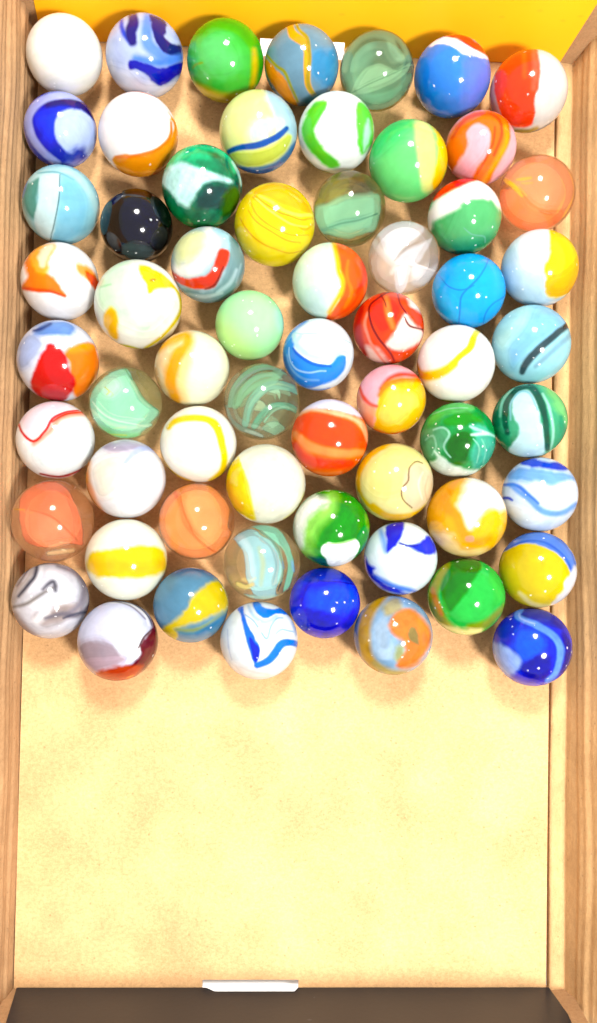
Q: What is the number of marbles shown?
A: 62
